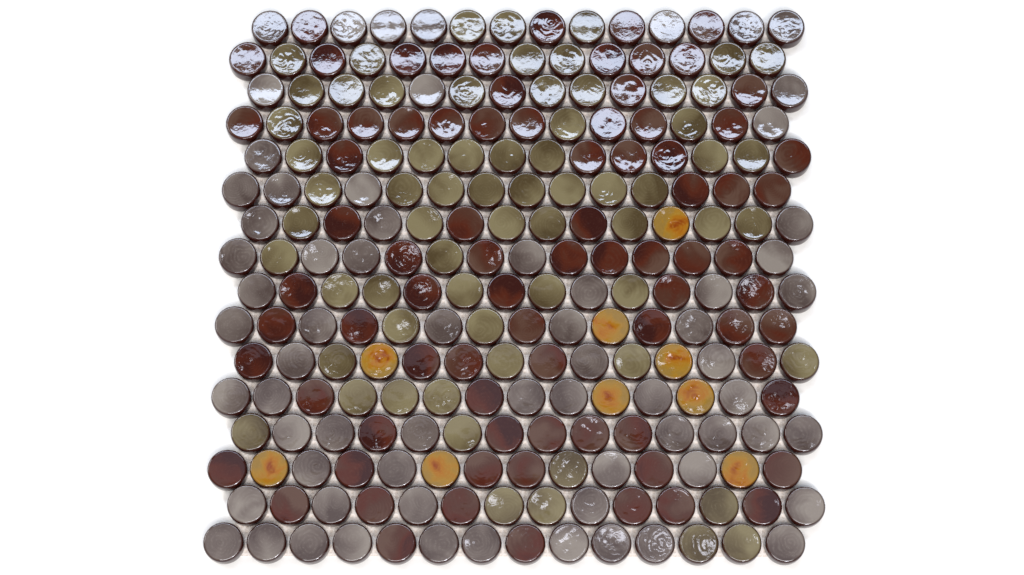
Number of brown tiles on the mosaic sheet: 81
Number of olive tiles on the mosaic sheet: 67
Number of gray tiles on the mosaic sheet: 67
